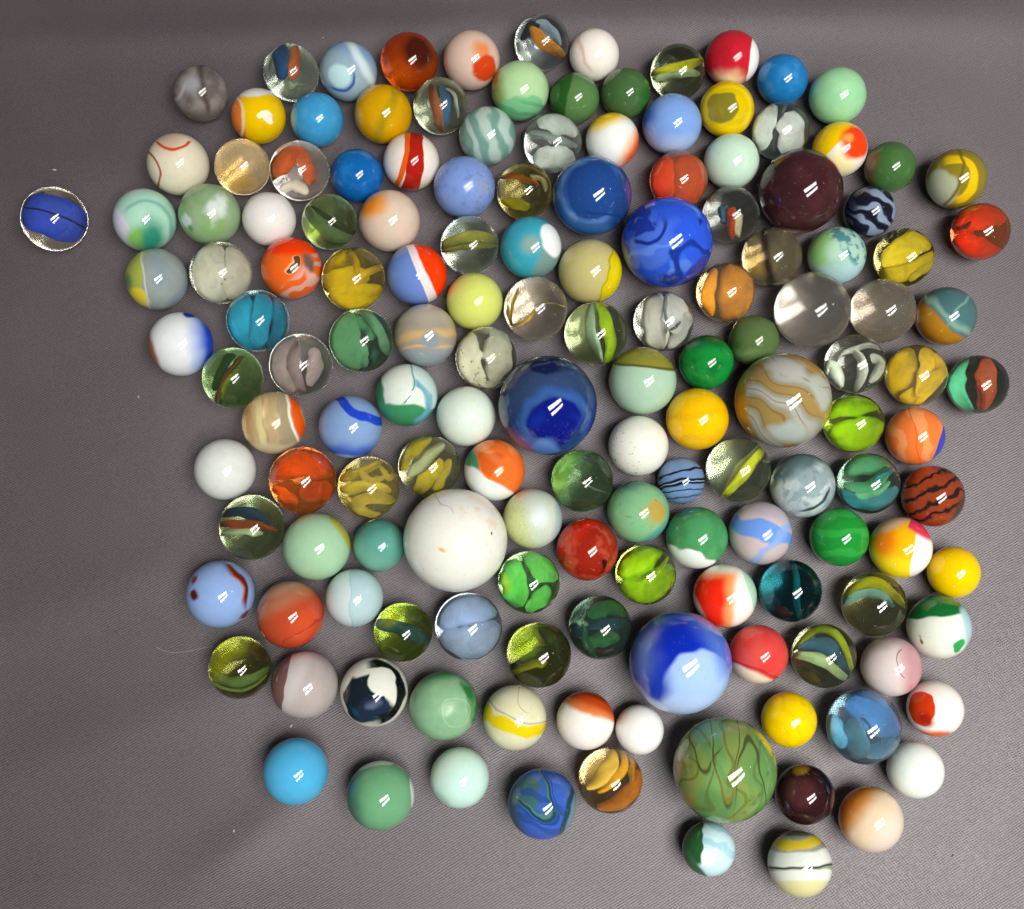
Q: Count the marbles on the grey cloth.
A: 151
